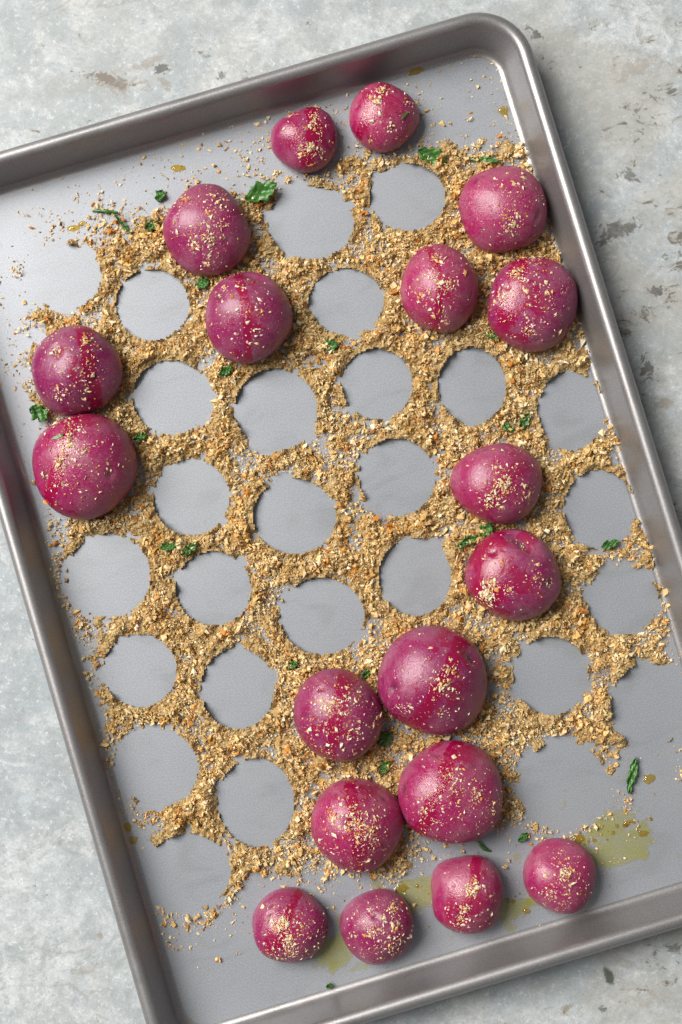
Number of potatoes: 19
